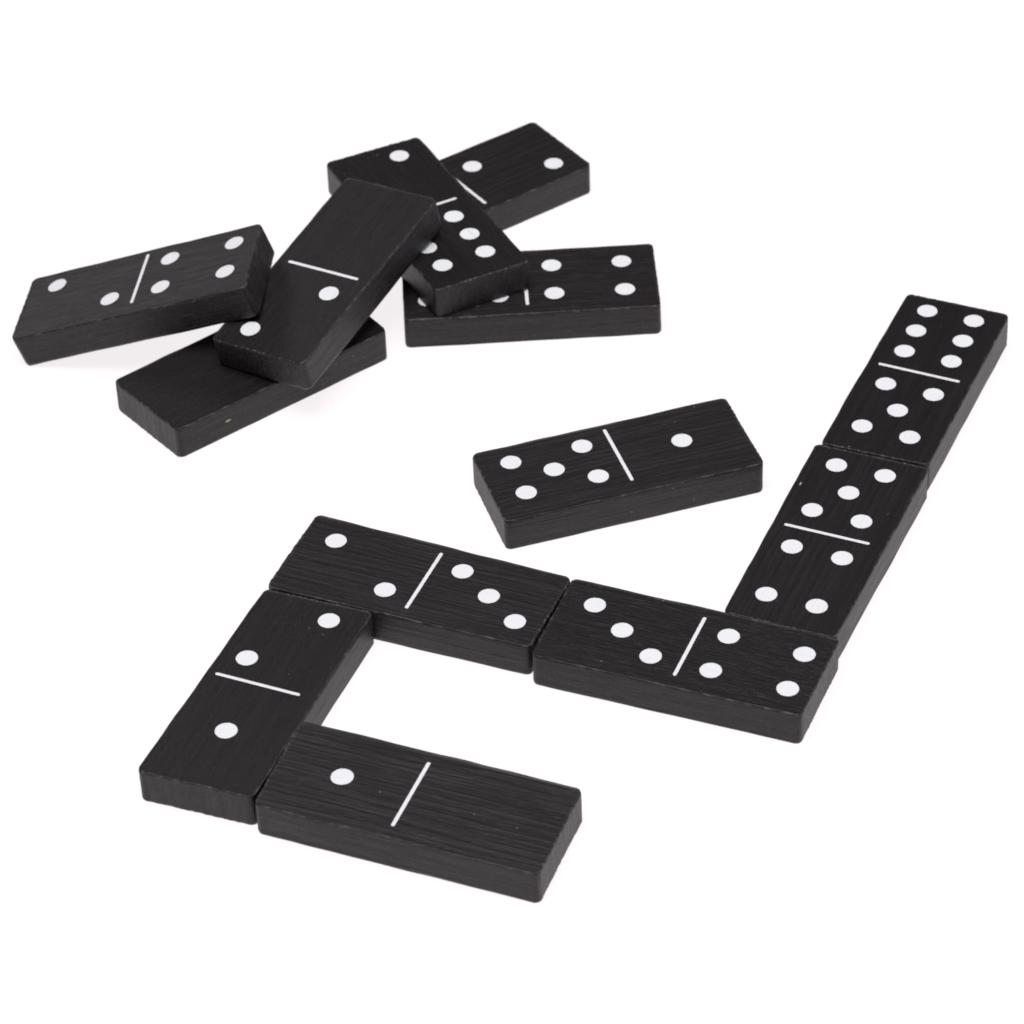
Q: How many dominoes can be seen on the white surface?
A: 13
